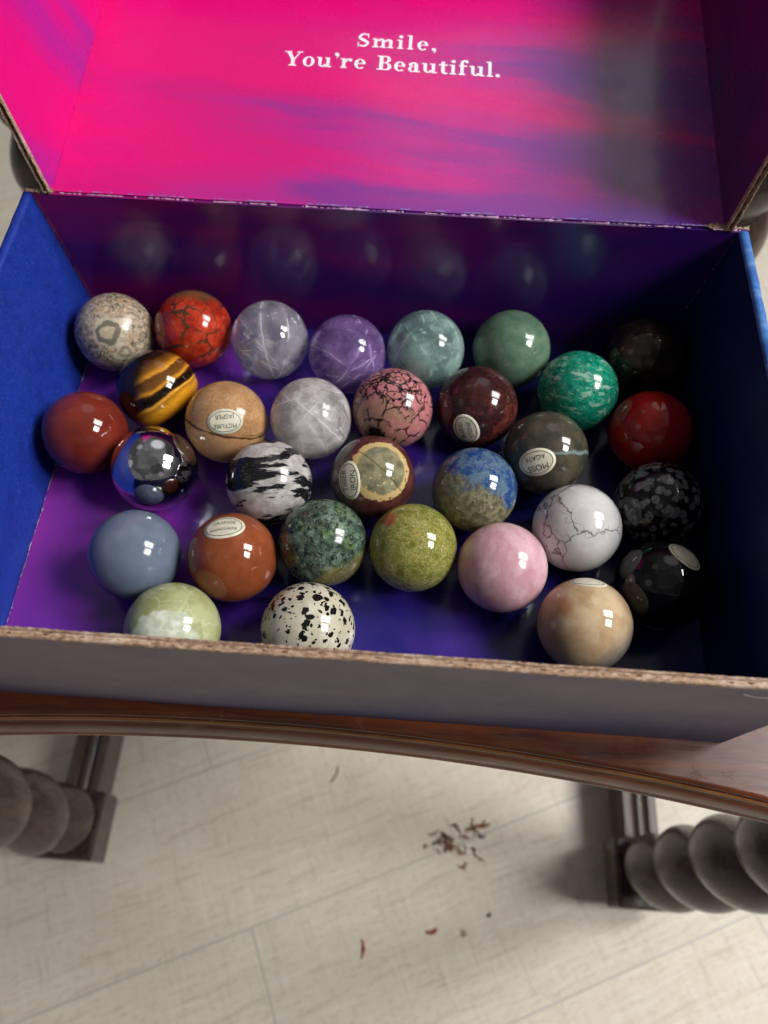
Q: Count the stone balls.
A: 31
